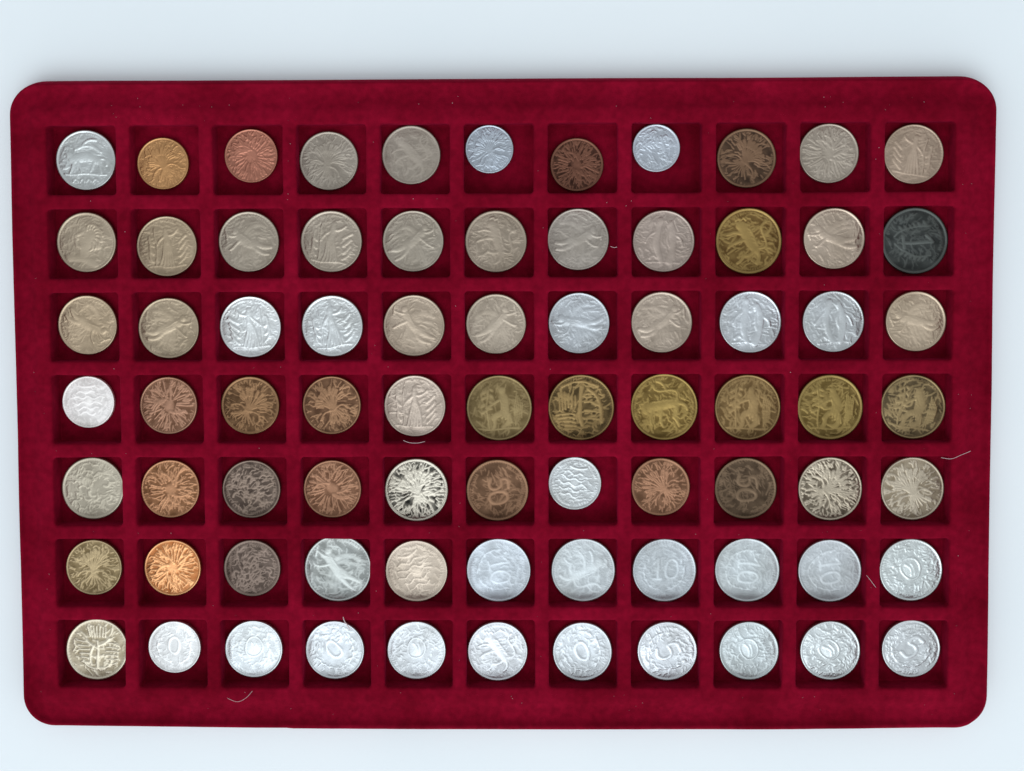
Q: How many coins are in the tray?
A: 77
